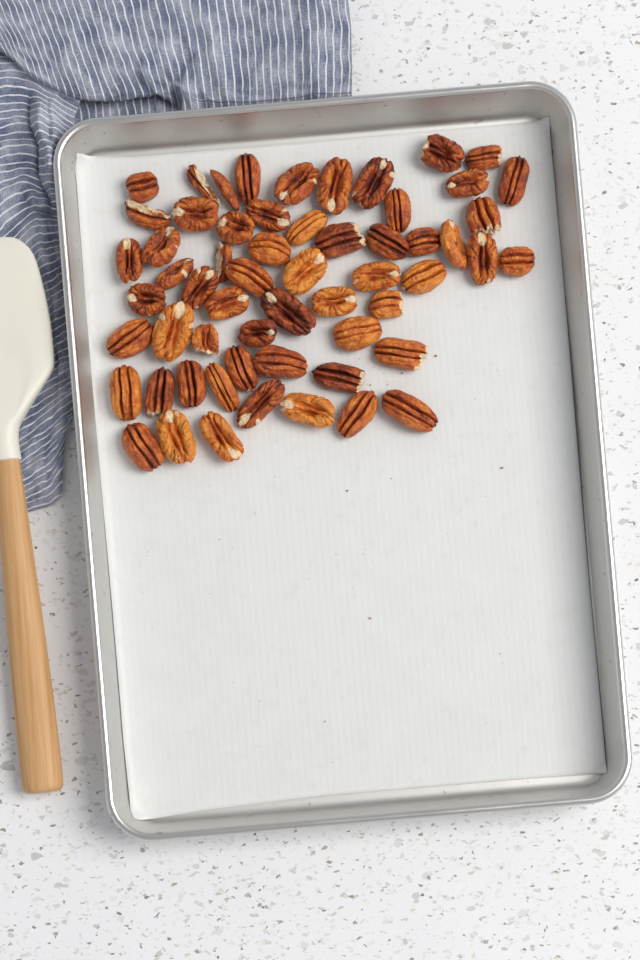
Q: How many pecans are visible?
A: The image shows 59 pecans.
